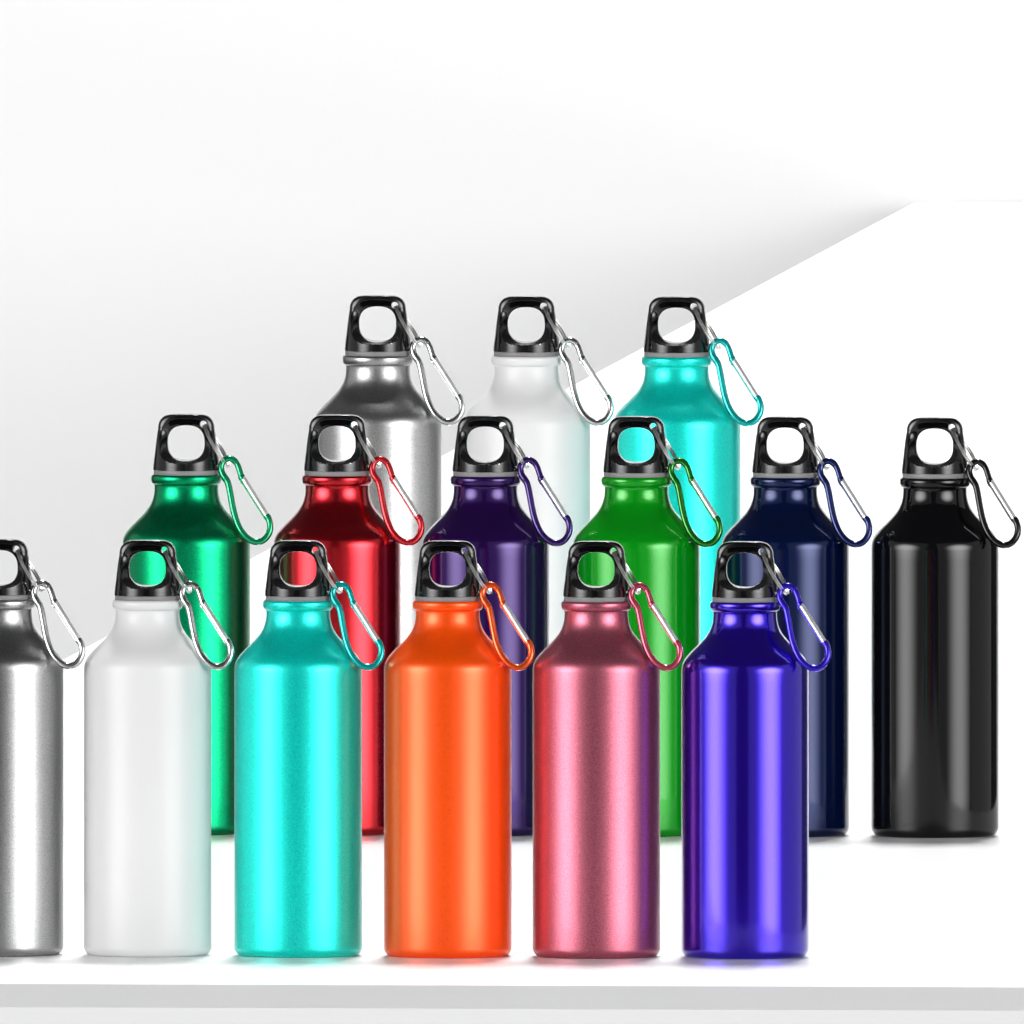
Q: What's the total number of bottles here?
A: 15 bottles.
